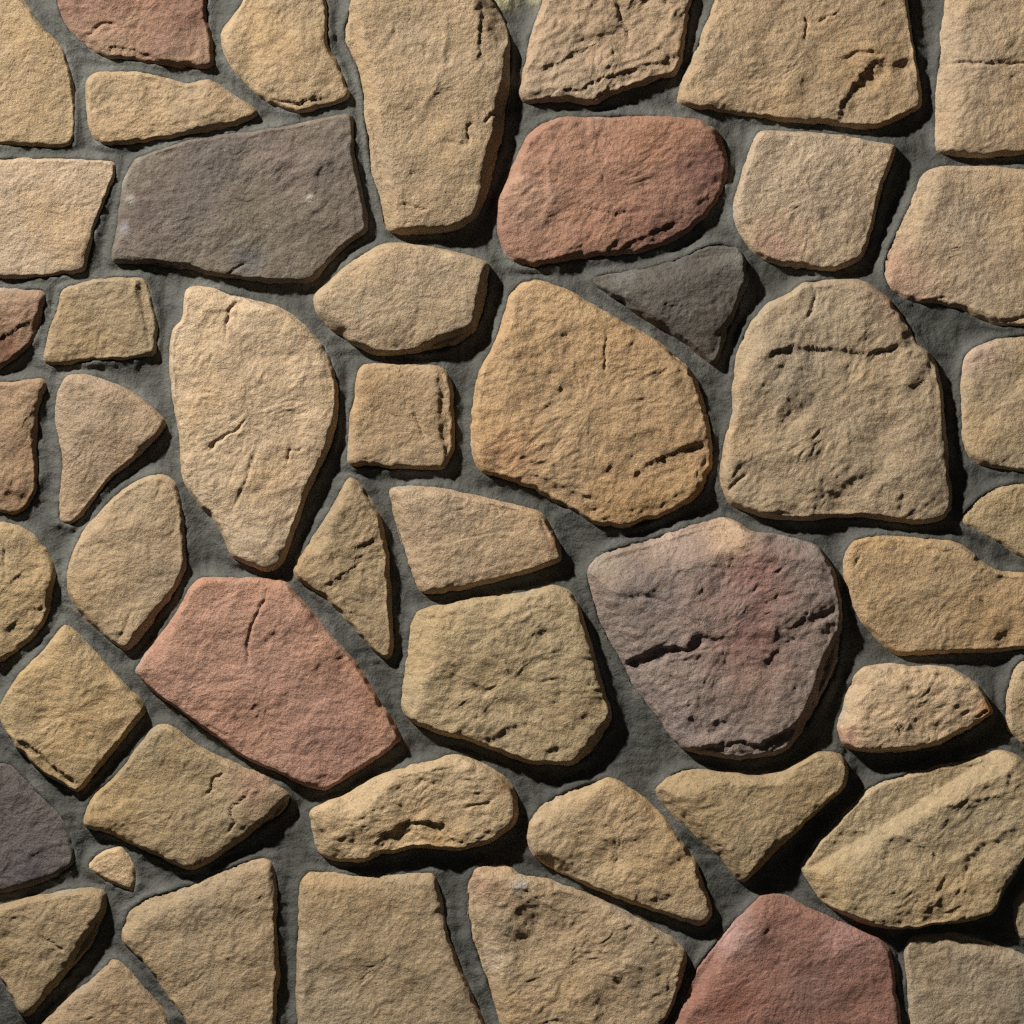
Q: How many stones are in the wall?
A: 51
